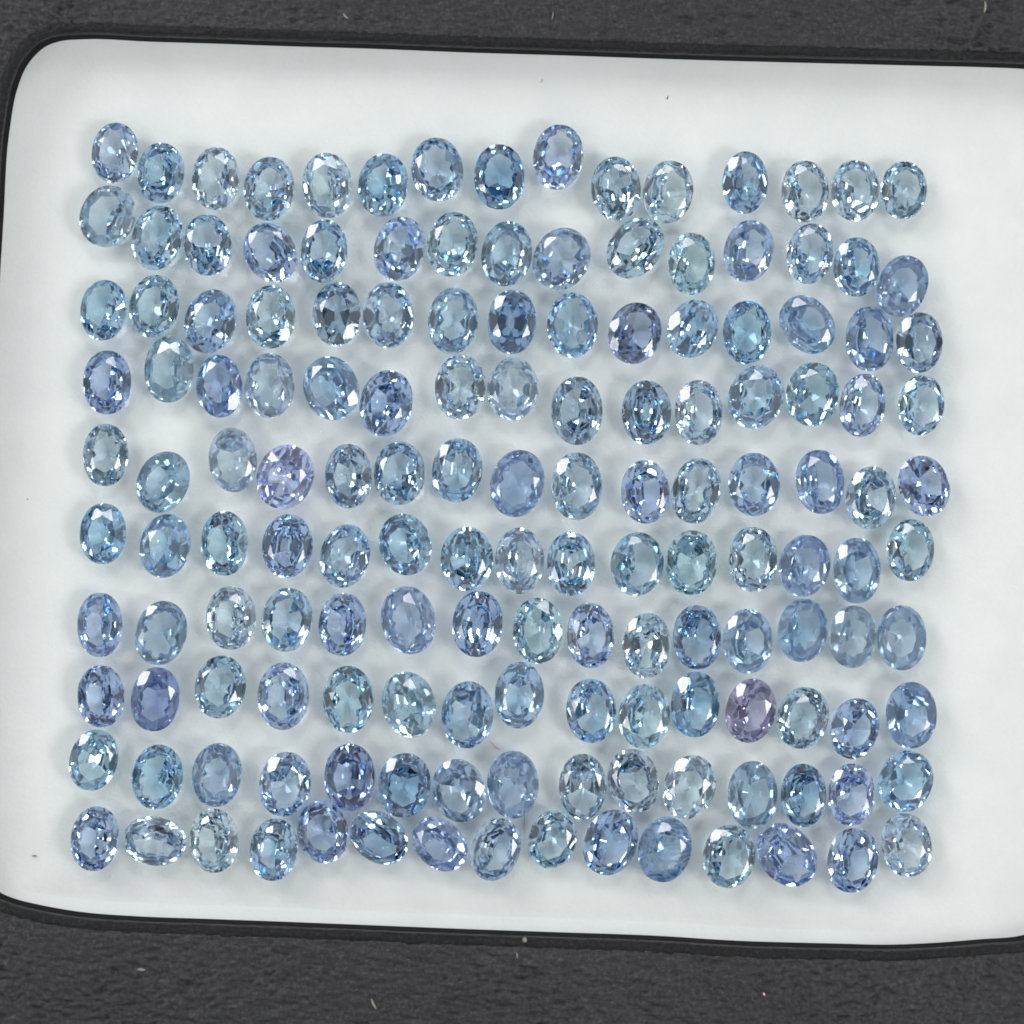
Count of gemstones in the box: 150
